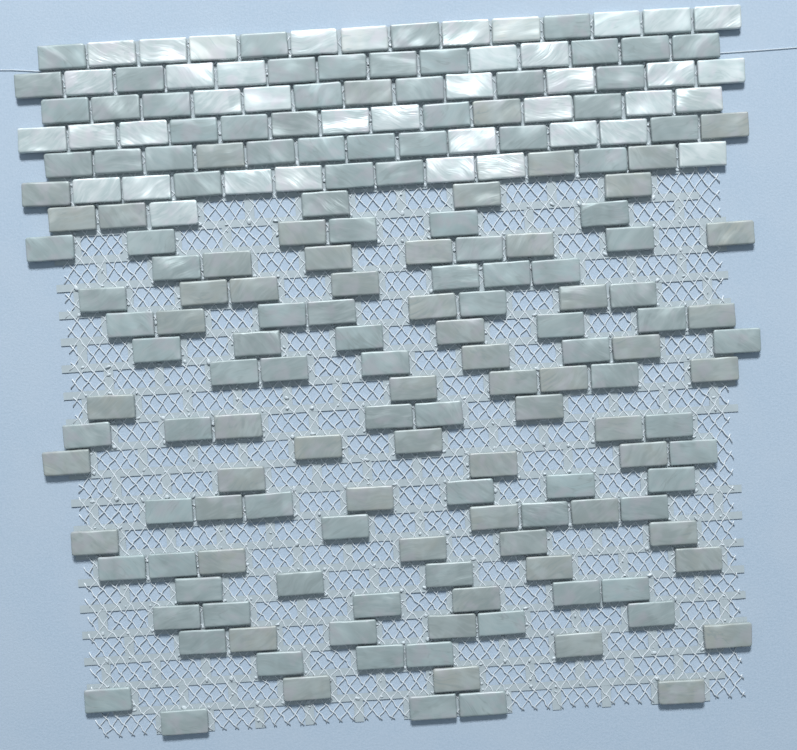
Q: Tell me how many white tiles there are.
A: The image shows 40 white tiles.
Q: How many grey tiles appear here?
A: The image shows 162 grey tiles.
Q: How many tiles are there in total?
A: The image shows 202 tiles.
